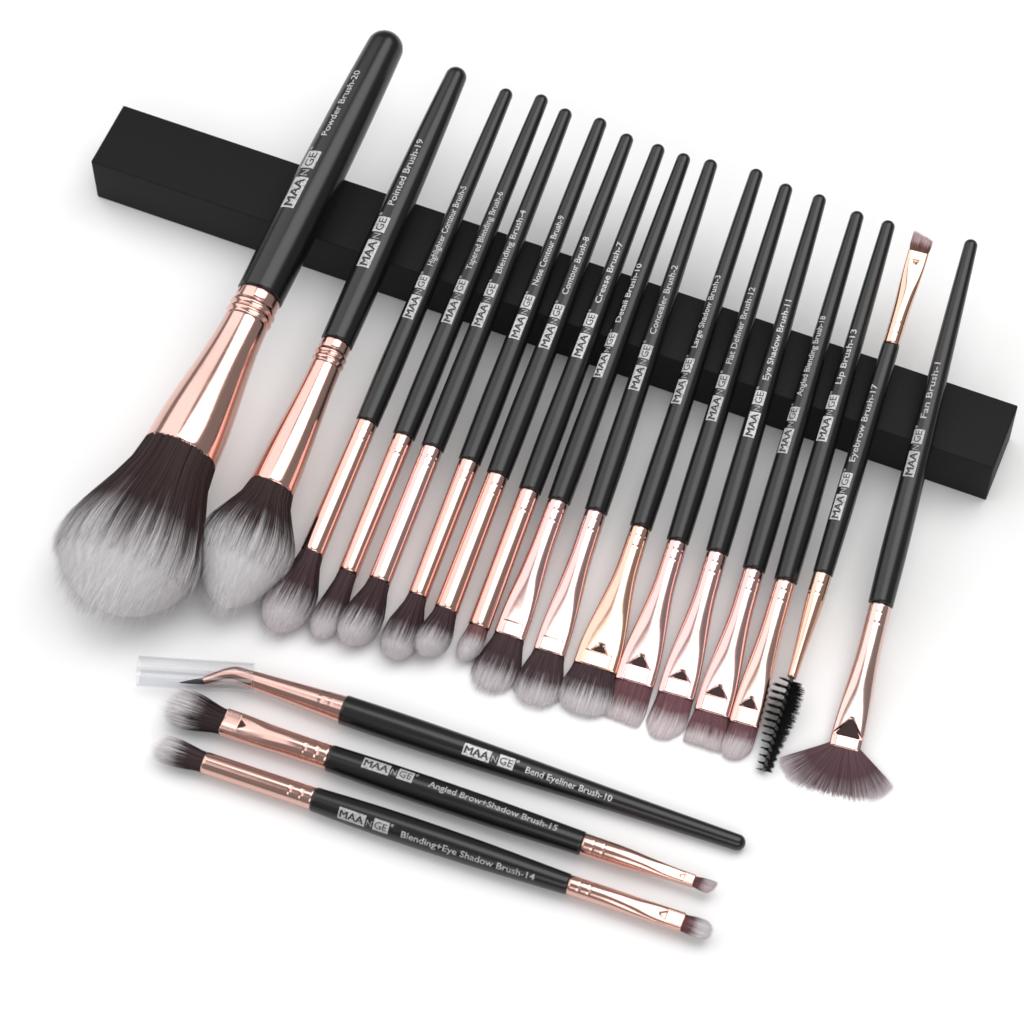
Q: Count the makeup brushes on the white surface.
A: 20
